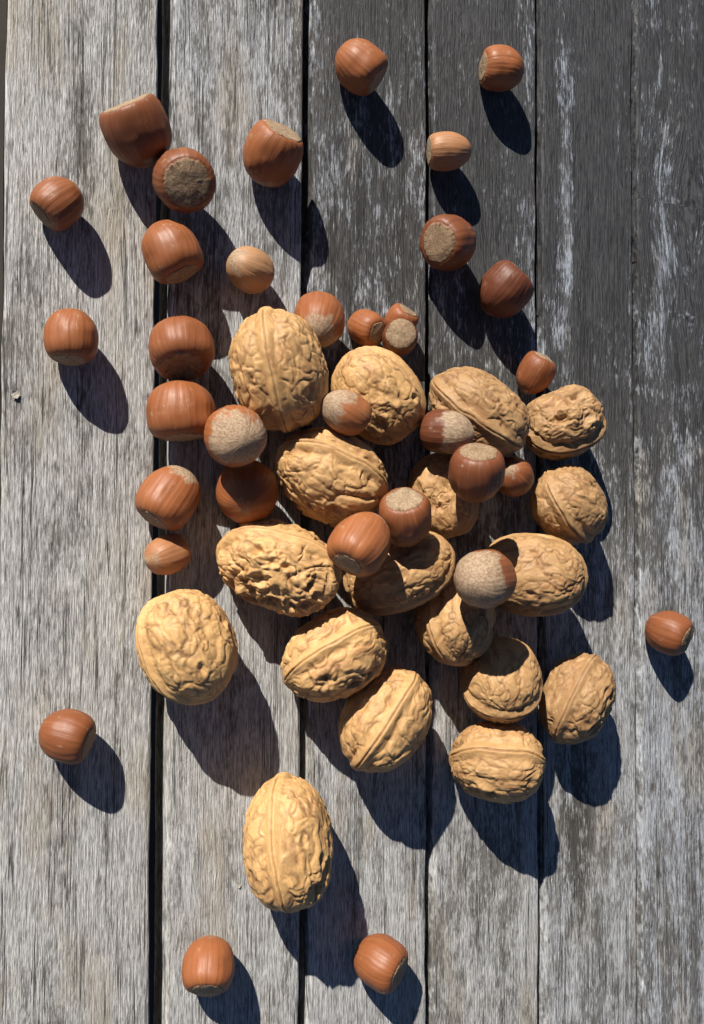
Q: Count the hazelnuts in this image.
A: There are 34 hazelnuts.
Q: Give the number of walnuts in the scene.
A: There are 18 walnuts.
